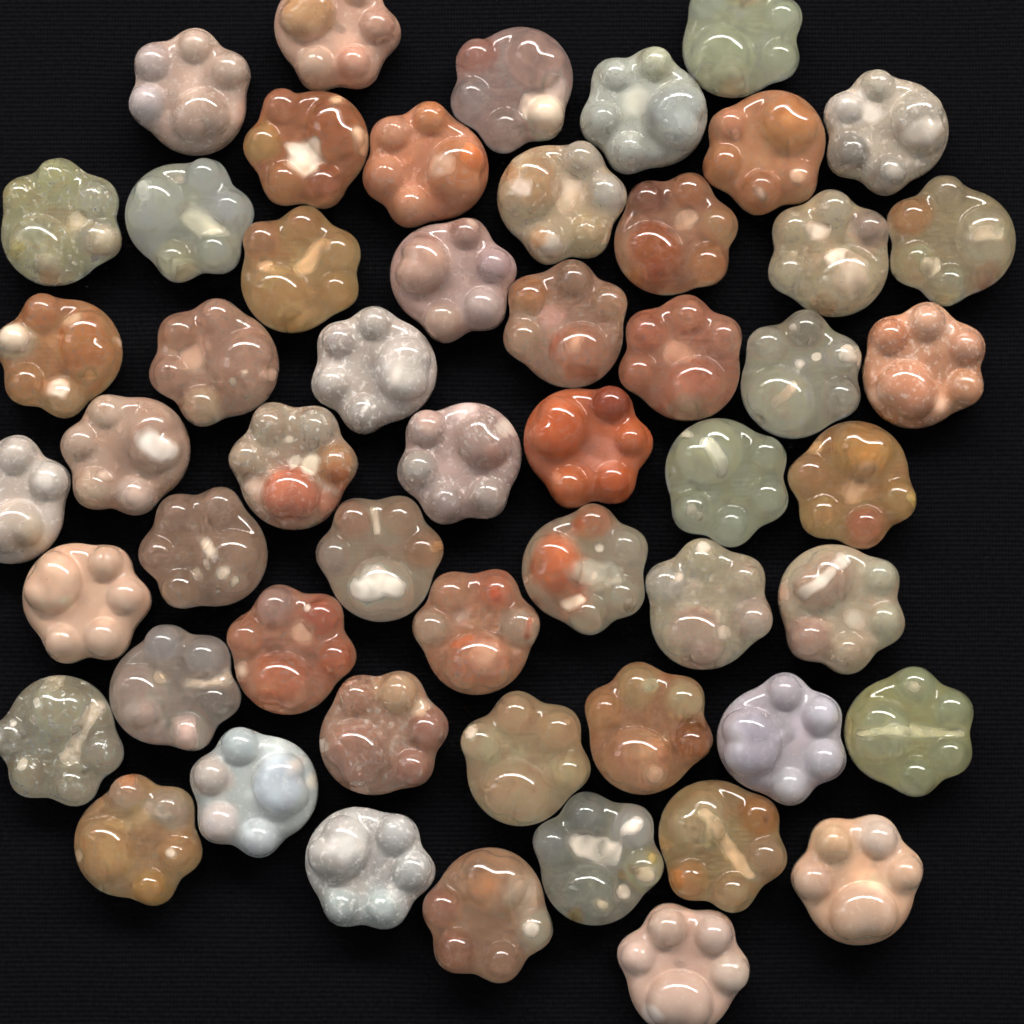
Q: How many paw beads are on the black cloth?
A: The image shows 54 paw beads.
